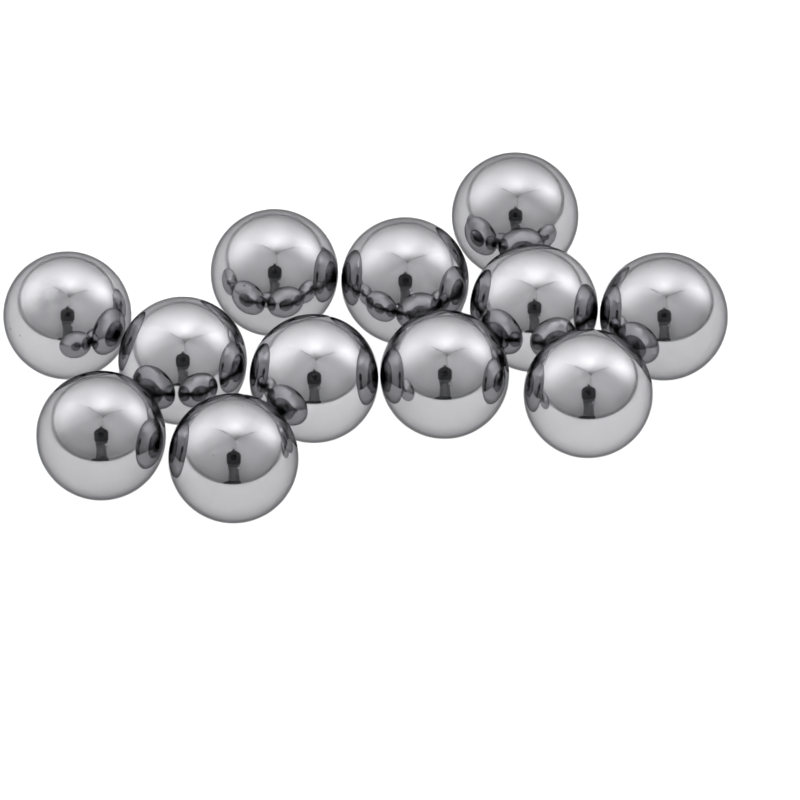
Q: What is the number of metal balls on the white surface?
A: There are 12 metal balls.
